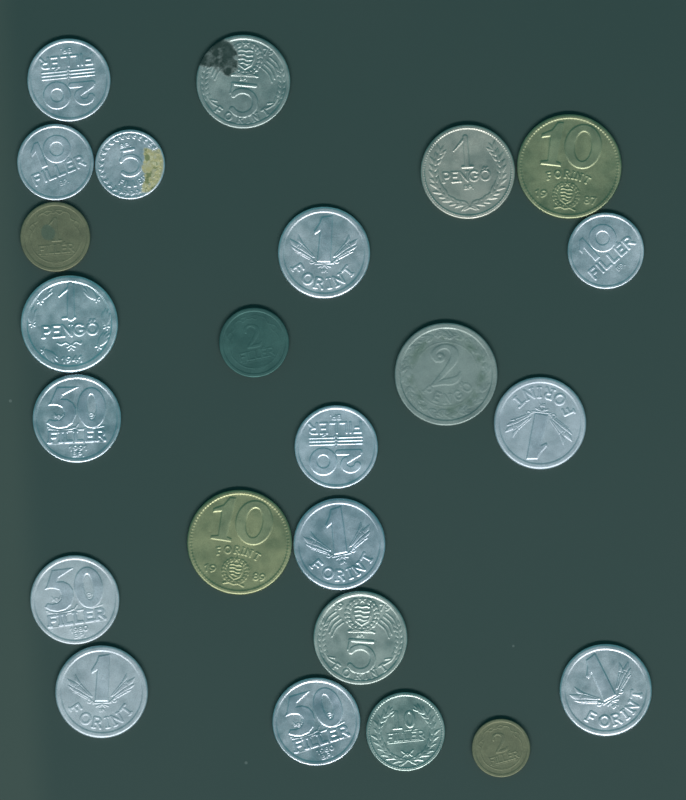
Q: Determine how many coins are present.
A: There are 24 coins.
